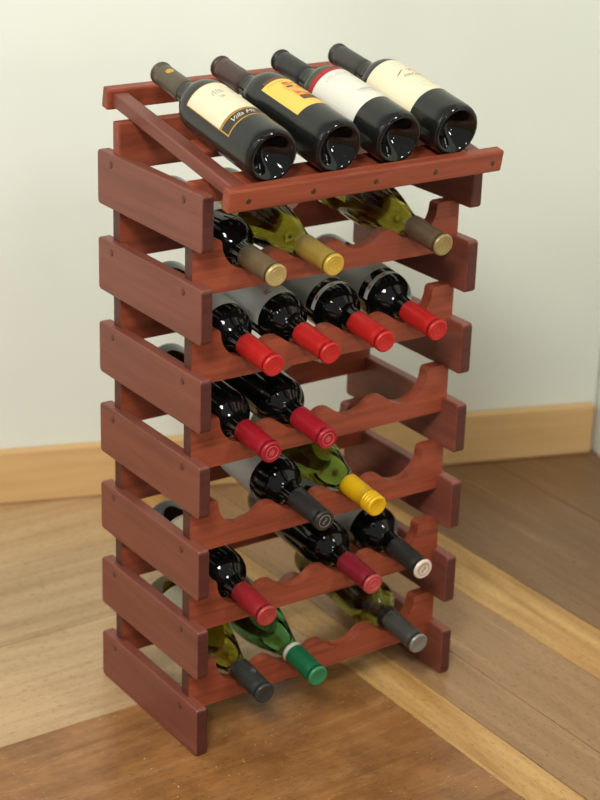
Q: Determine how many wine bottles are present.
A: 21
